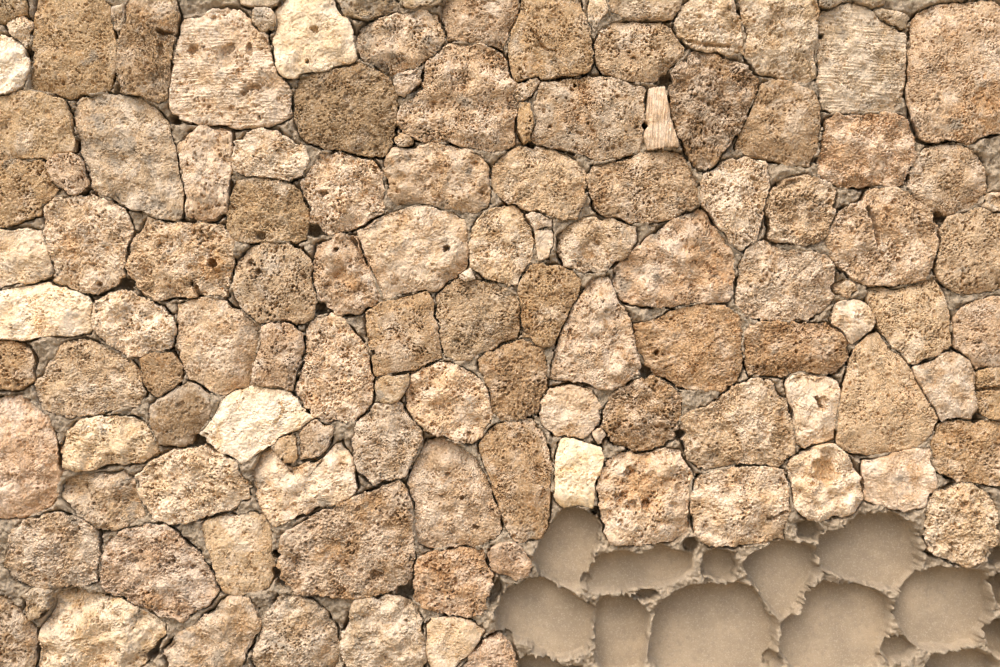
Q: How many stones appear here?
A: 128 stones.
